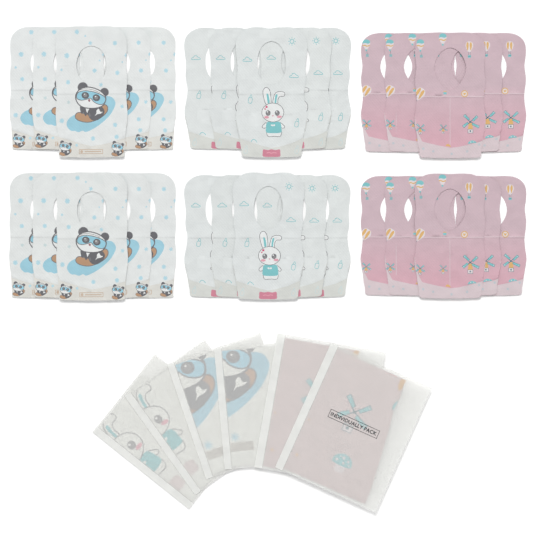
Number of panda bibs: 10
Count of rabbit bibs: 10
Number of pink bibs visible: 10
